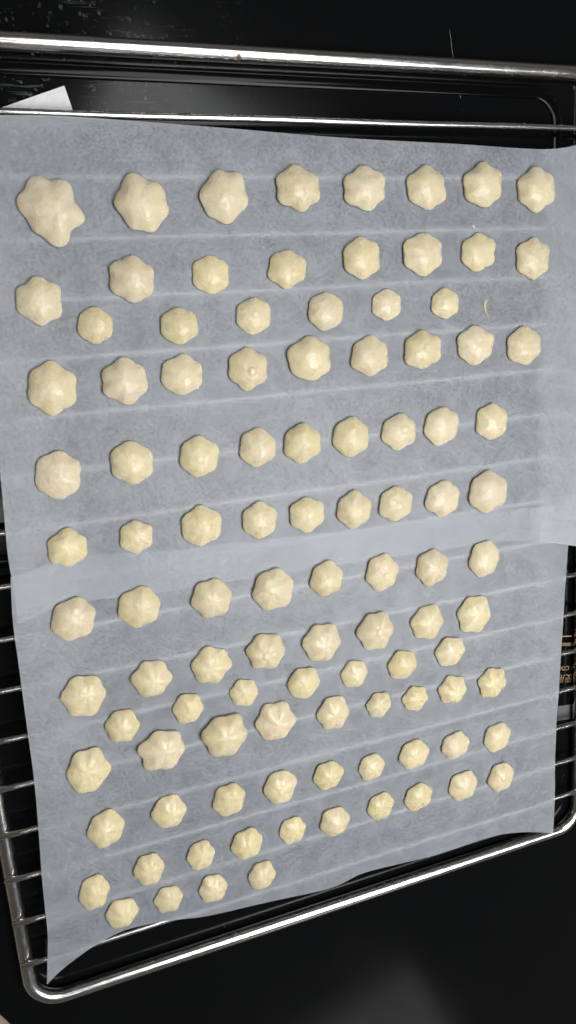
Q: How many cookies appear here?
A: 104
